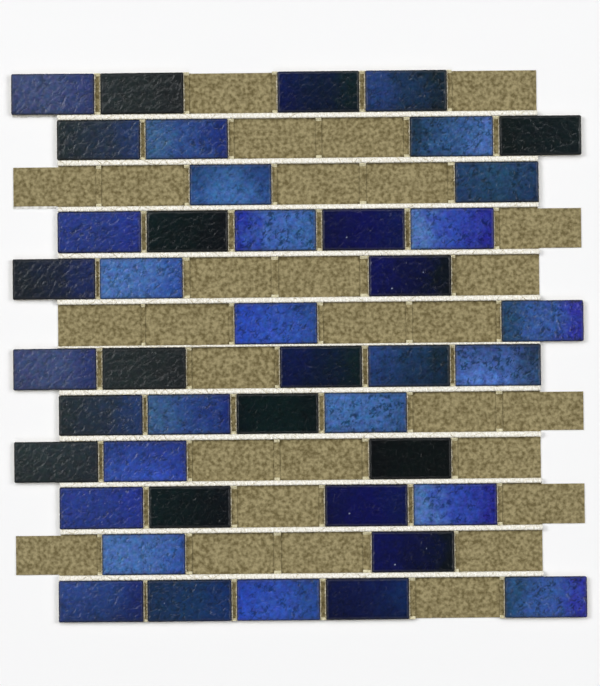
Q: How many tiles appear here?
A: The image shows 43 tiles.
